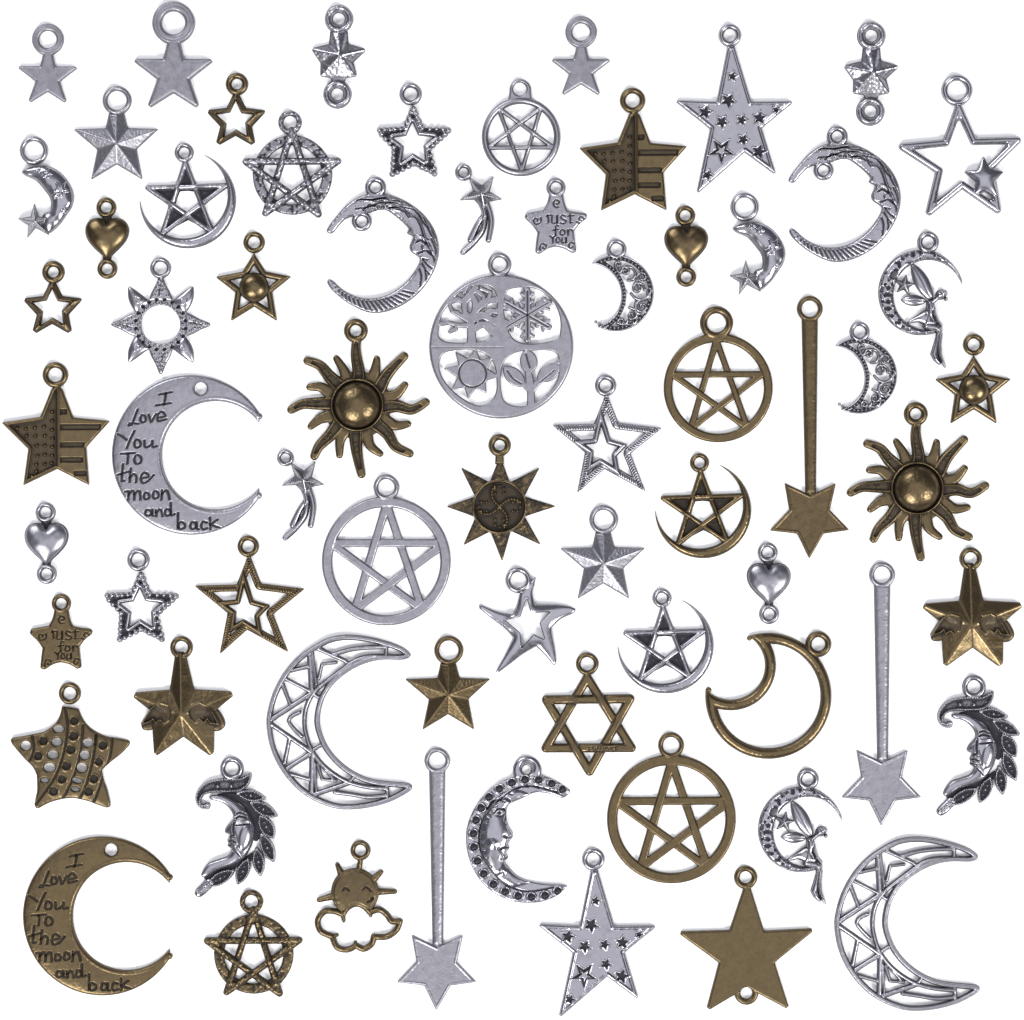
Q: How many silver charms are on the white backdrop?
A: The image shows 42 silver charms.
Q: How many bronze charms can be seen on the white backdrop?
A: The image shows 27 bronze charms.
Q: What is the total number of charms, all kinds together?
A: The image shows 69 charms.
